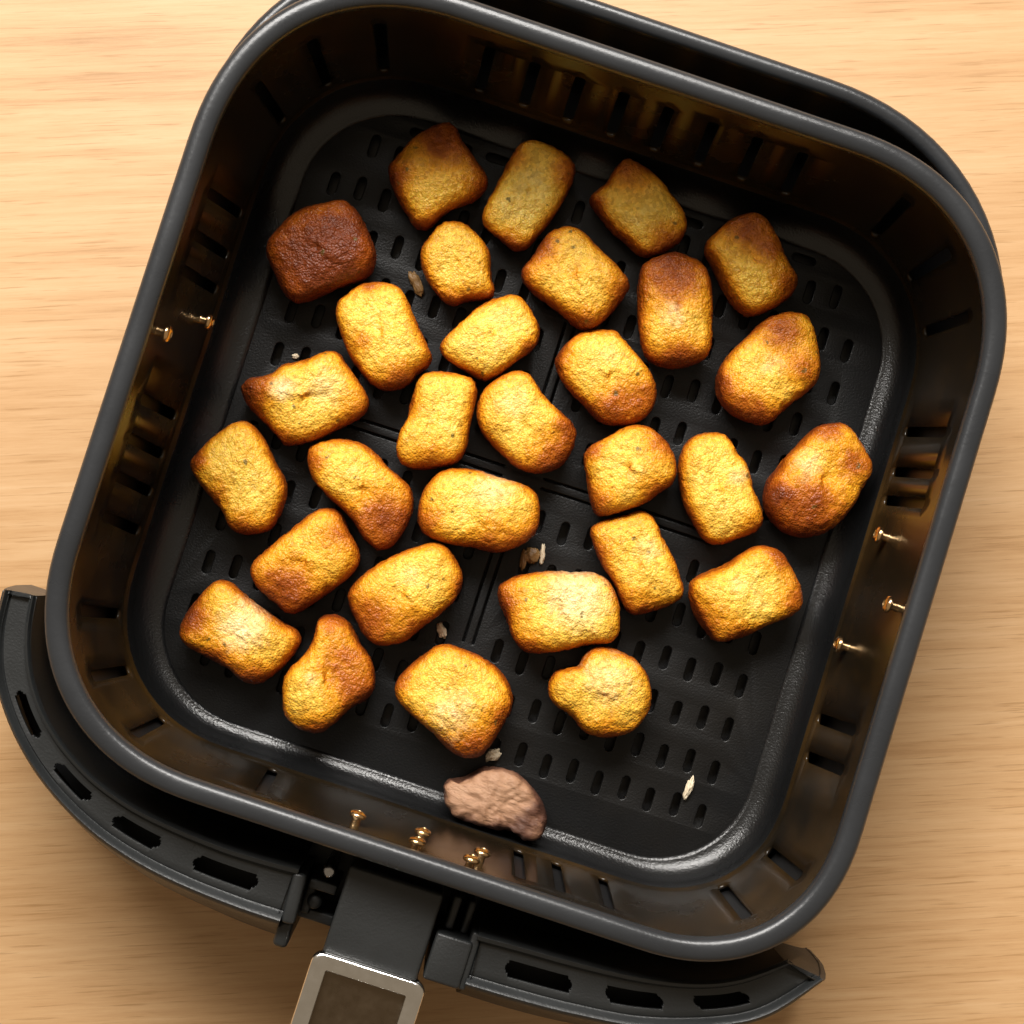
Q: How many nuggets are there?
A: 30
